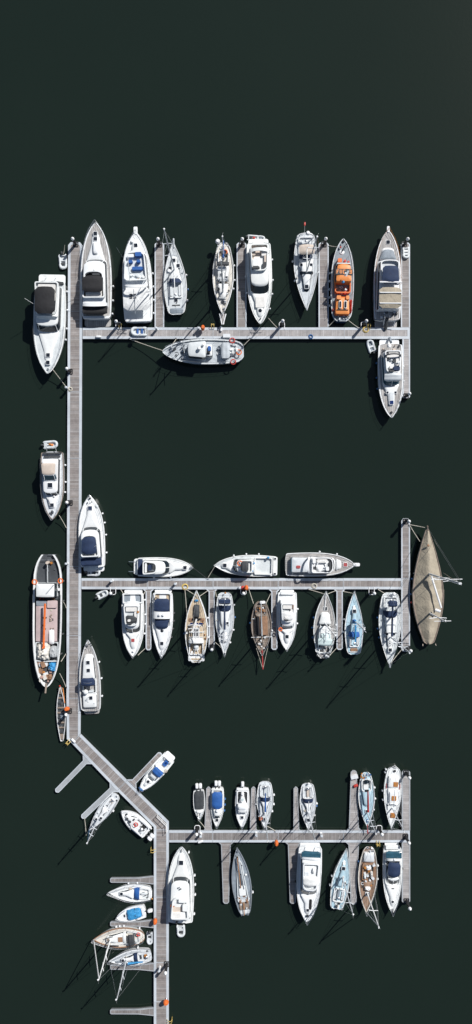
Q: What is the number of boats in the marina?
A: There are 59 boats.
